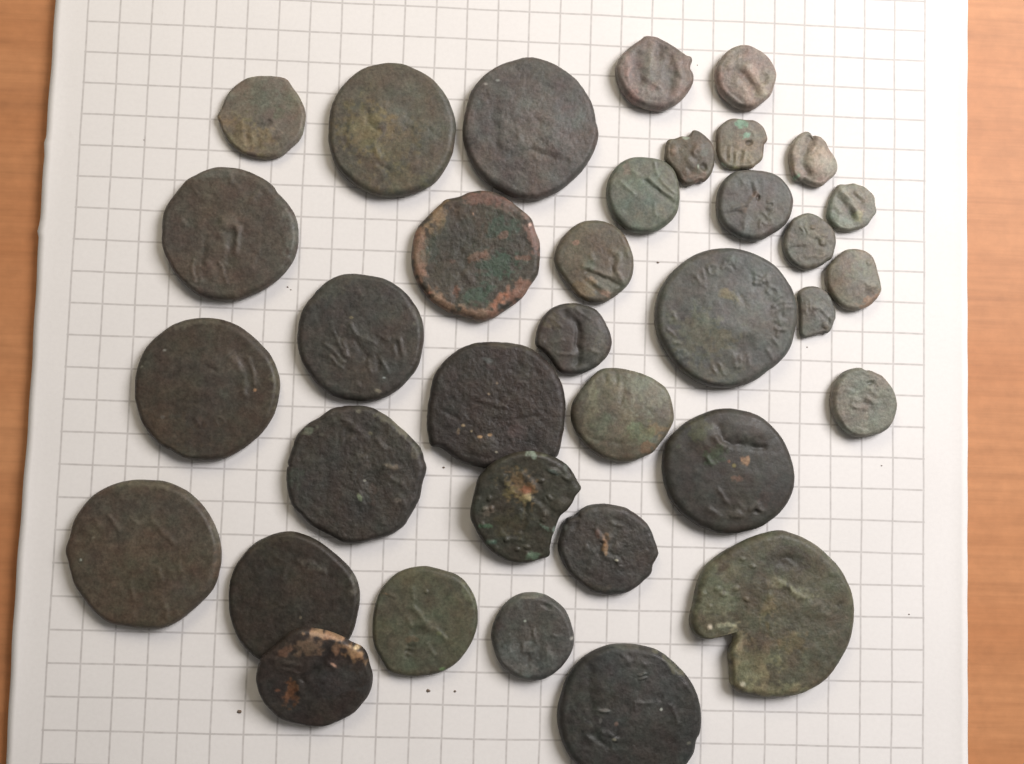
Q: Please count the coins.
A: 35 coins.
